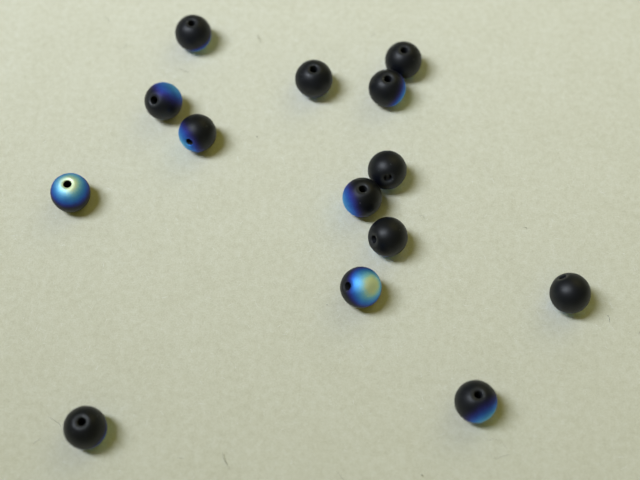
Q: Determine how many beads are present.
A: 14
